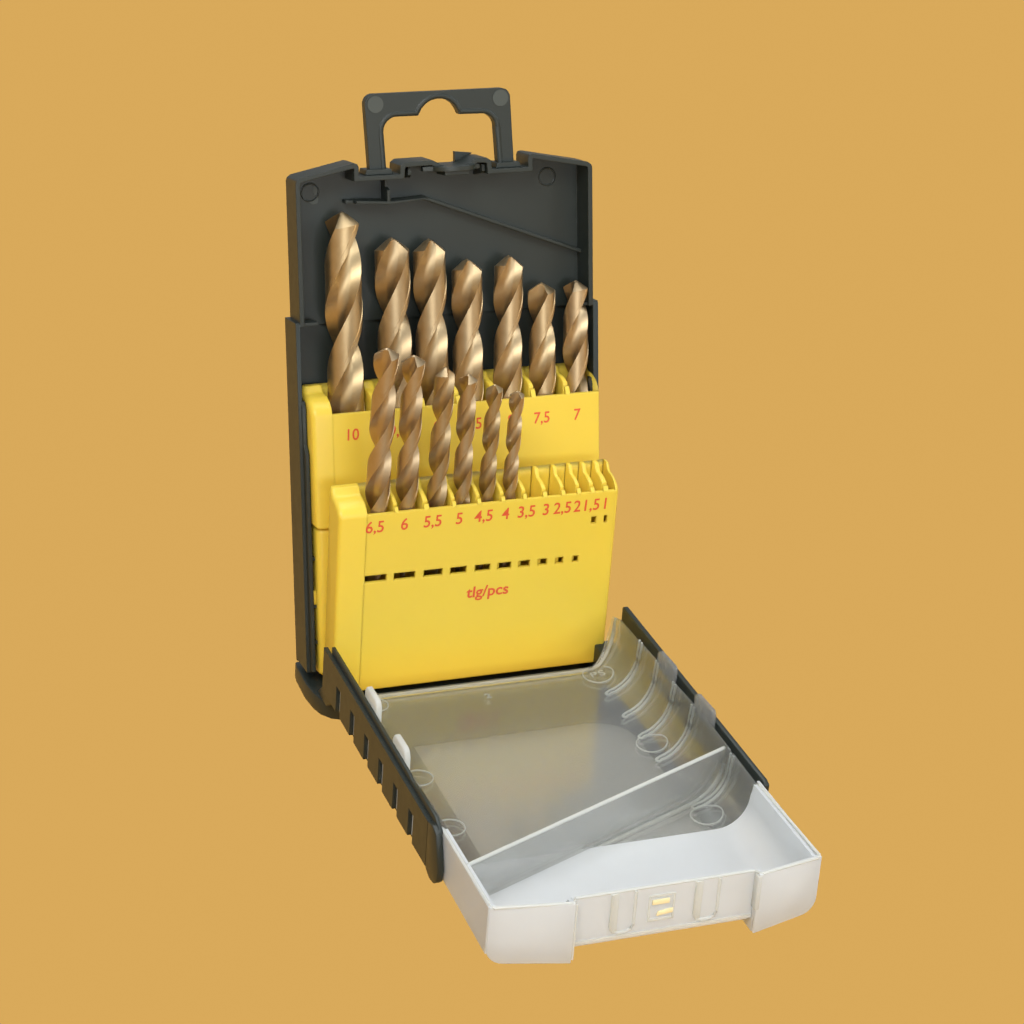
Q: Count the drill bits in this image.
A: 13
